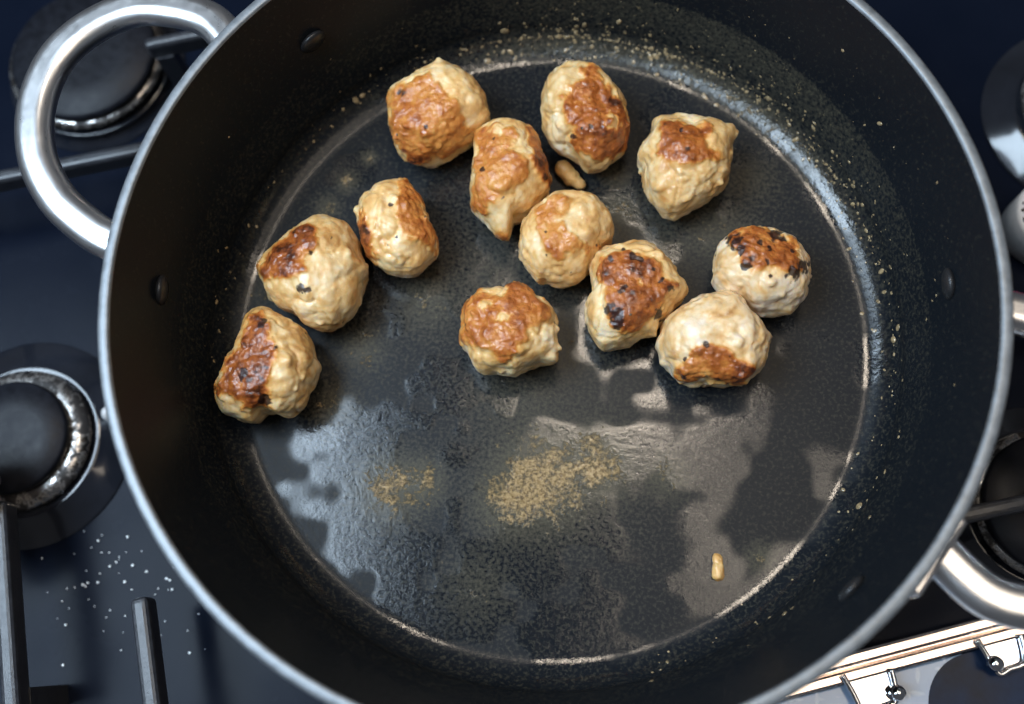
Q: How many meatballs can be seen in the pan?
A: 12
